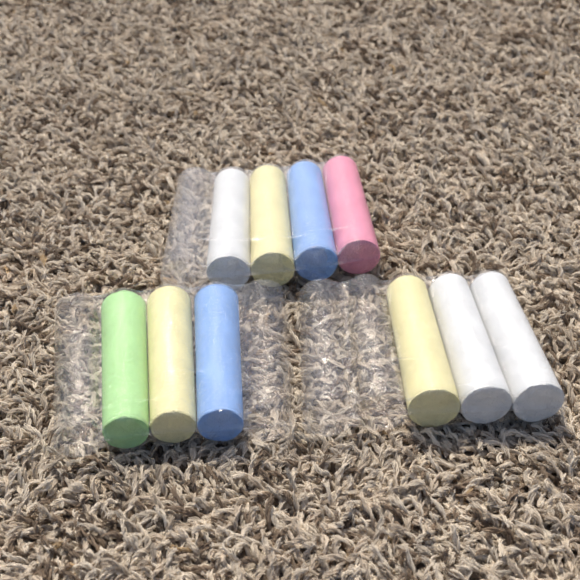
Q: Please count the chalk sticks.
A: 10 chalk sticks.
